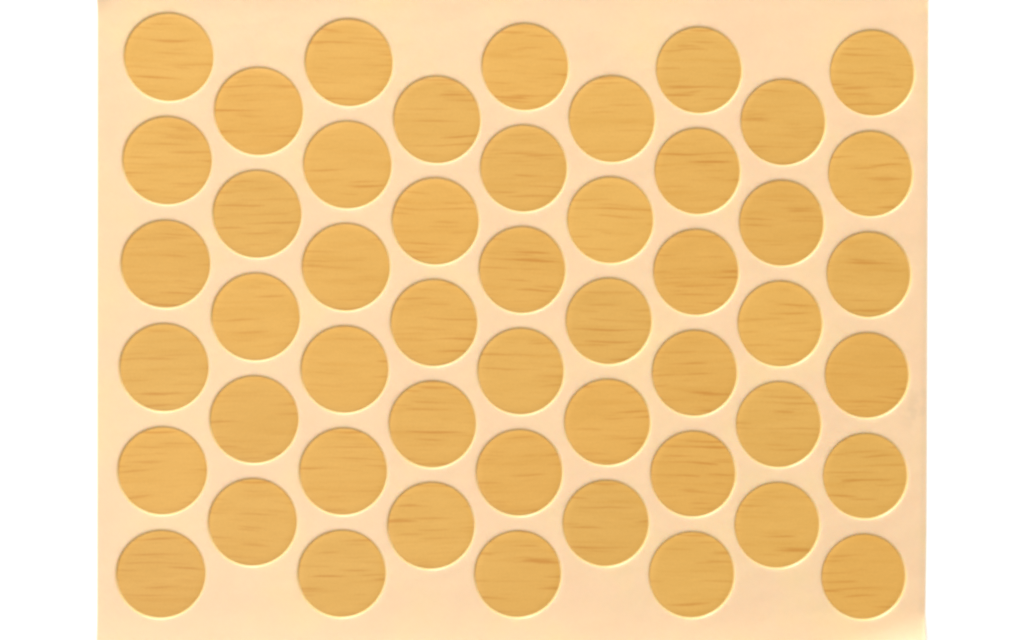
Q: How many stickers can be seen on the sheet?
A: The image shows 50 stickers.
